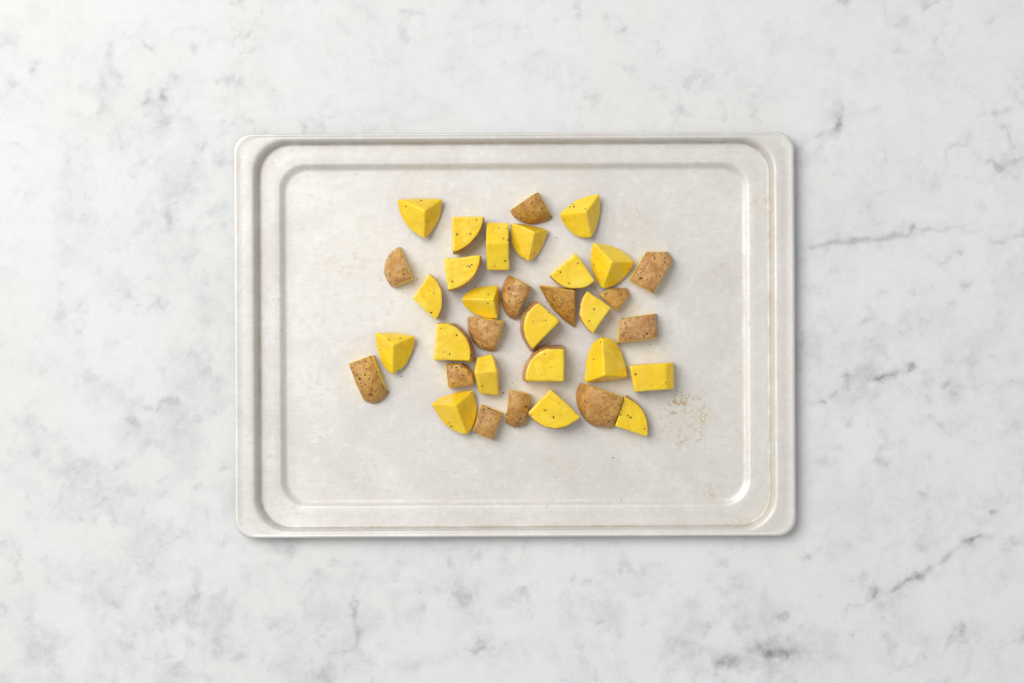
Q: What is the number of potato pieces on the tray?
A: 34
